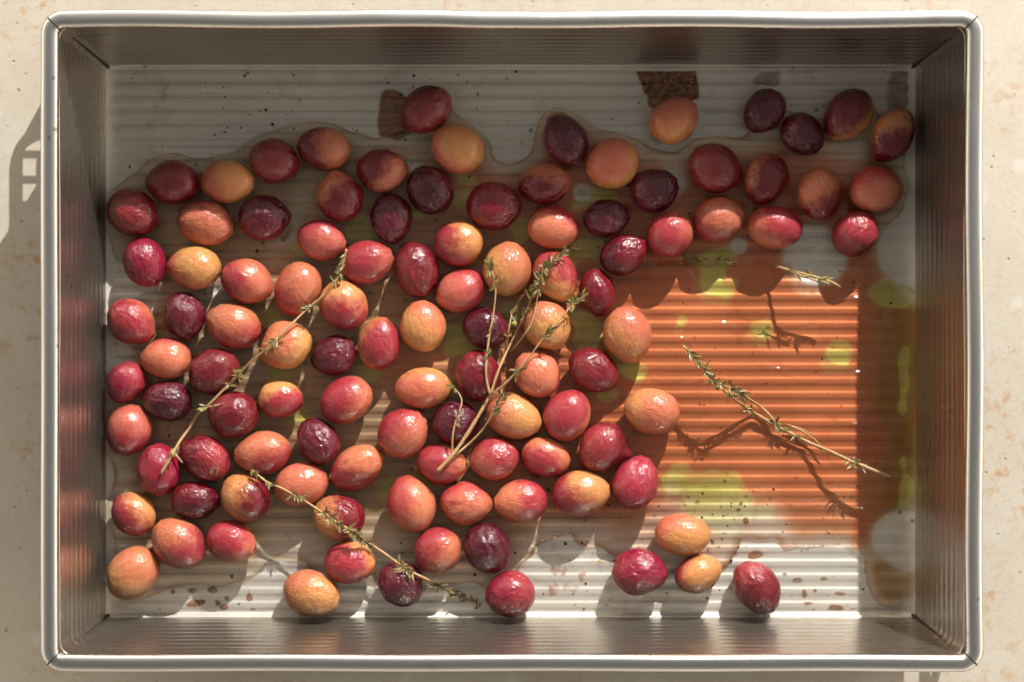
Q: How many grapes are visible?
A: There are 106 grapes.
